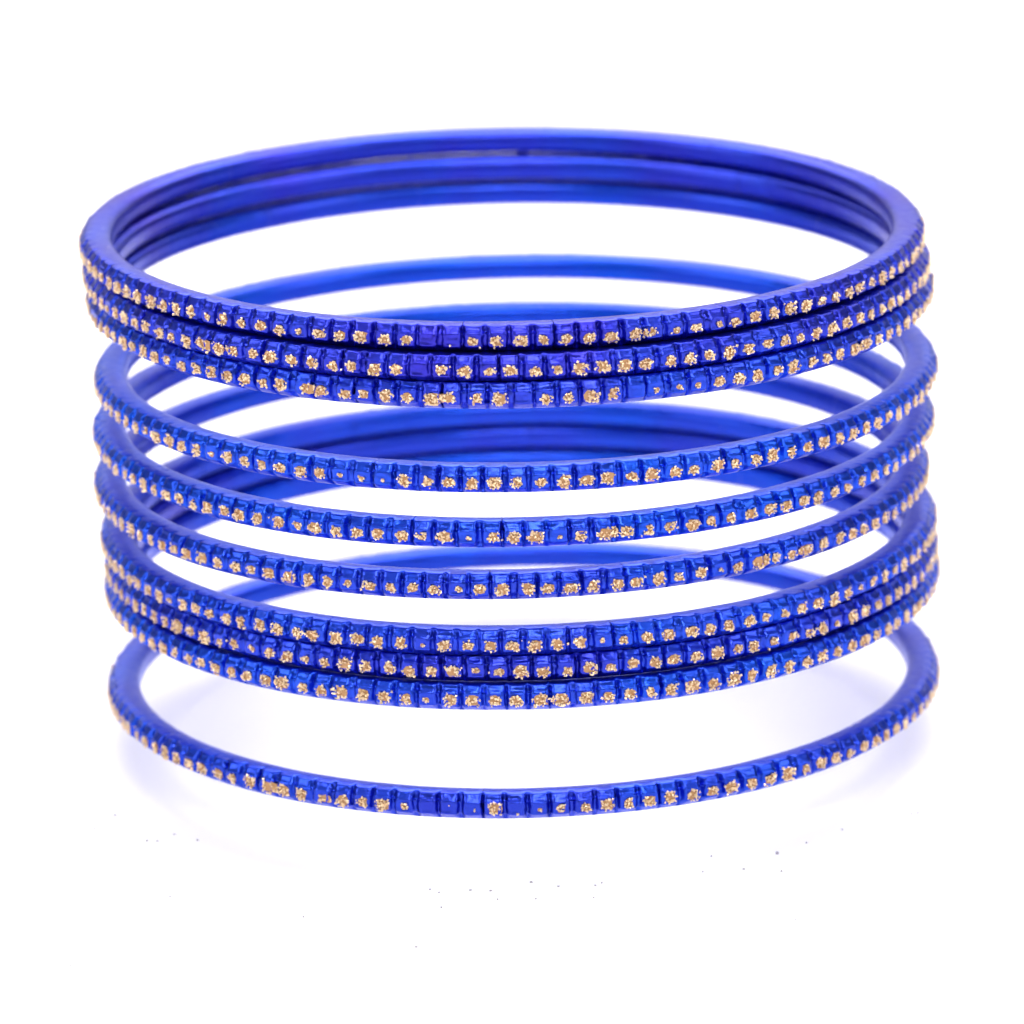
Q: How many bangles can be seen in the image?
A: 10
